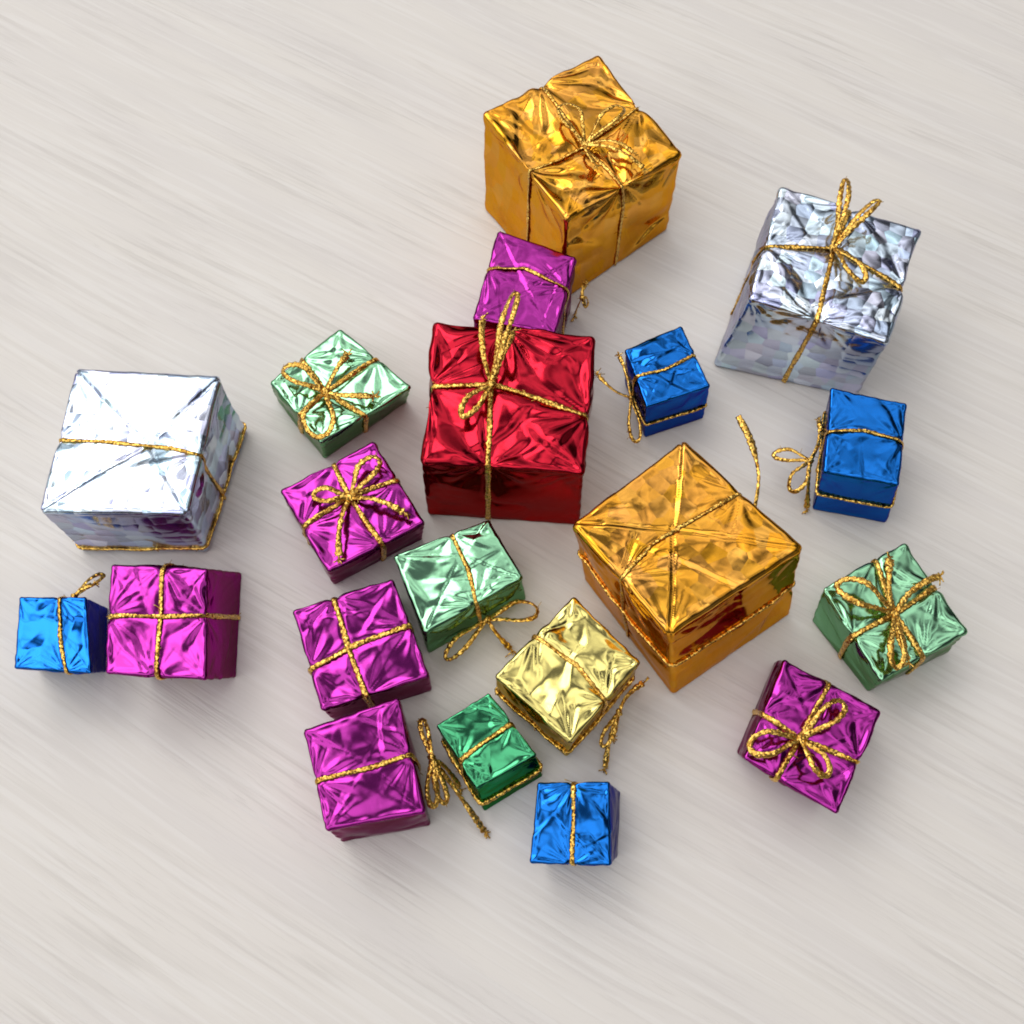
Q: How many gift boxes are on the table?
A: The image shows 20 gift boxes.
